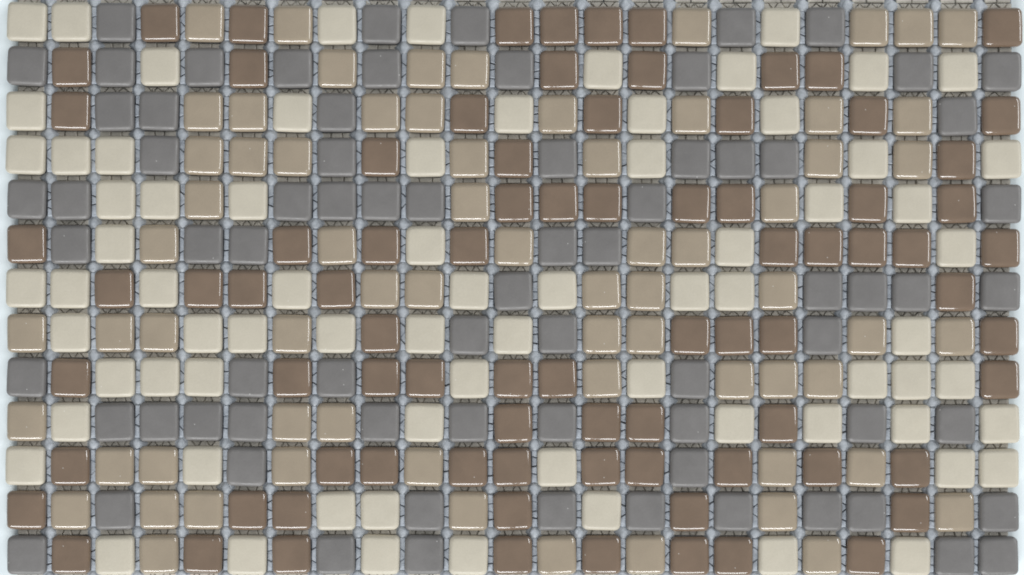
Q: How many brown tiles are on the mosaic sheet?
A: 83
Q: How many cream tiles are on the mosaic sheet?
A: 74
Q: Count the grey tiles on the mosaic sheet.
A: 74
